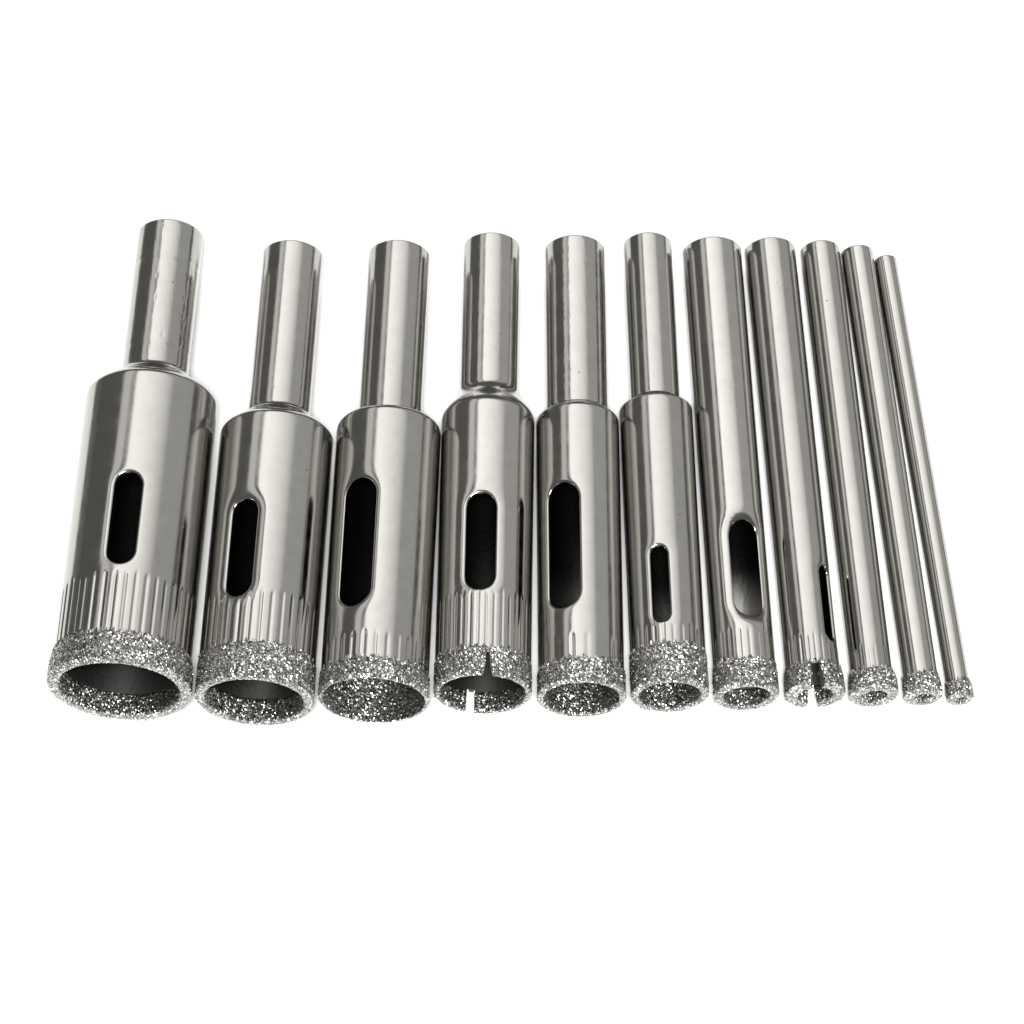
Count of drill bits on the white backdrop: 11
